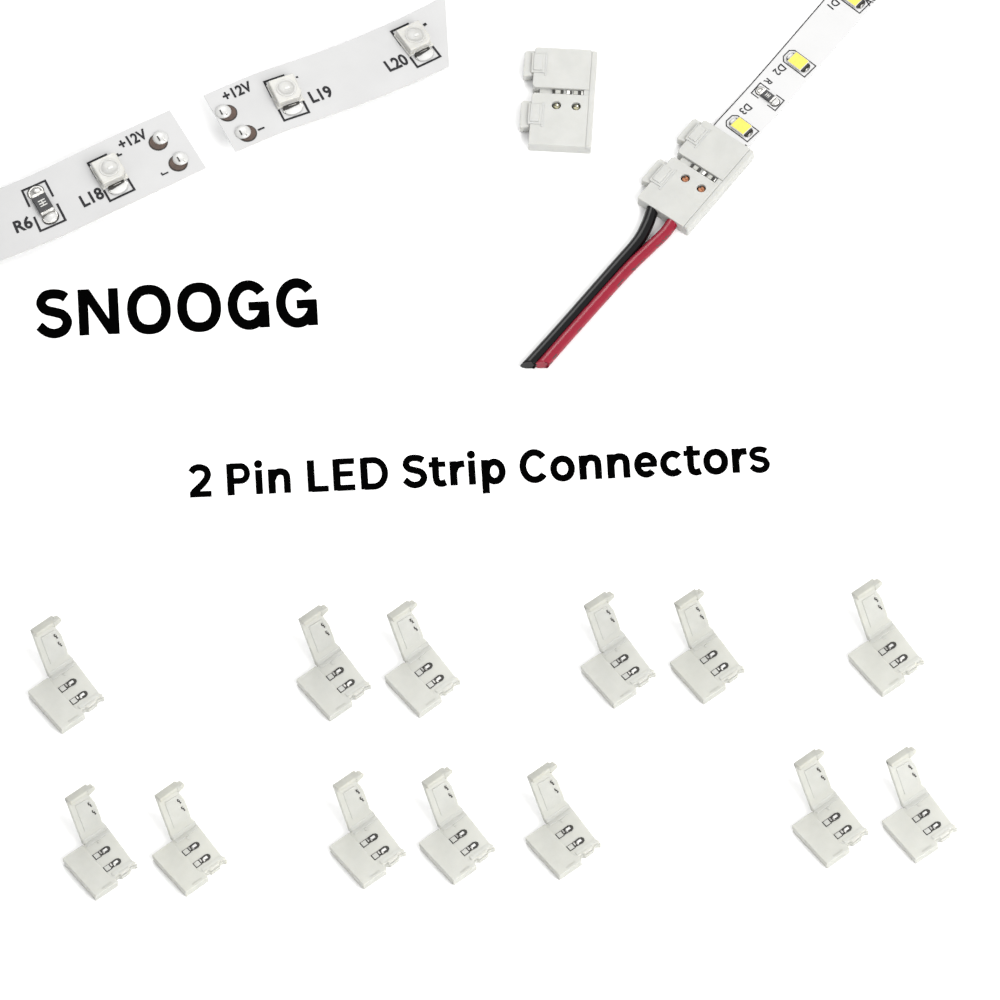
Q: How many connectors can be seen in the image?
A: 15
